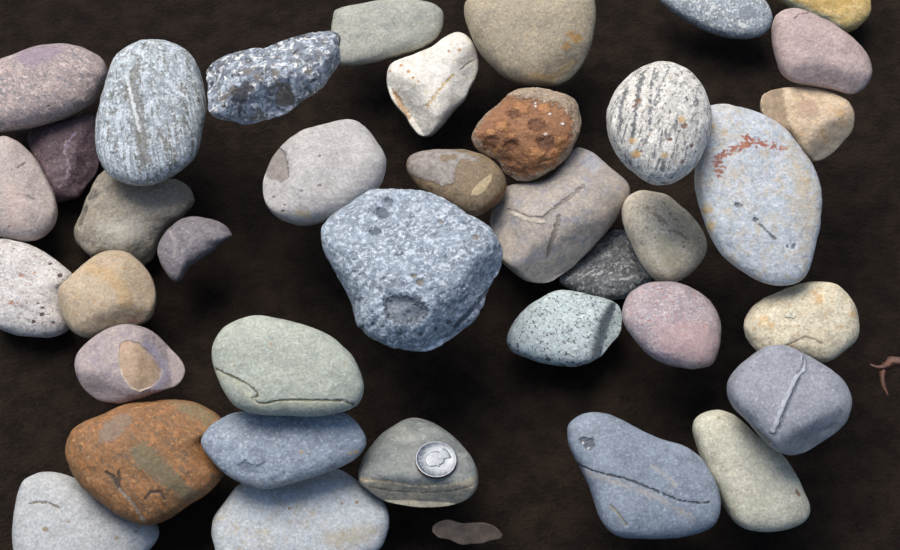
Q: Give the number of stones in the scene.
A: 38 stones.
